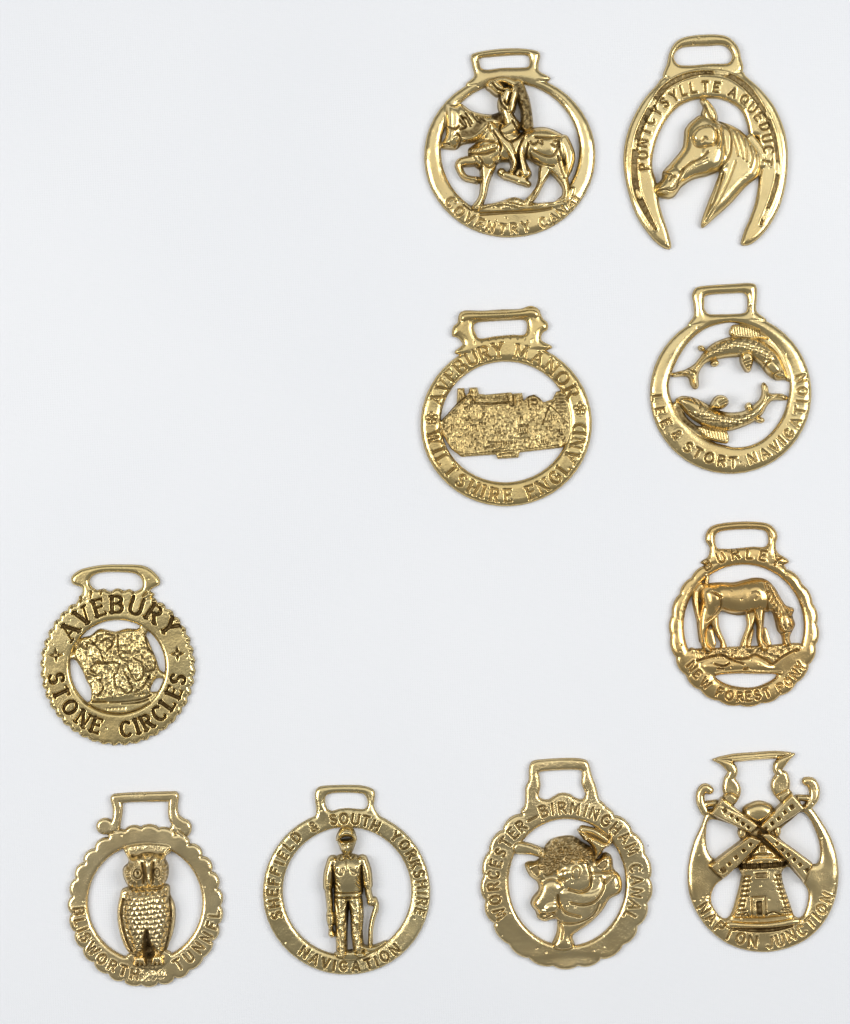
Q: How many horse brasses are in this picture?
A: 10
